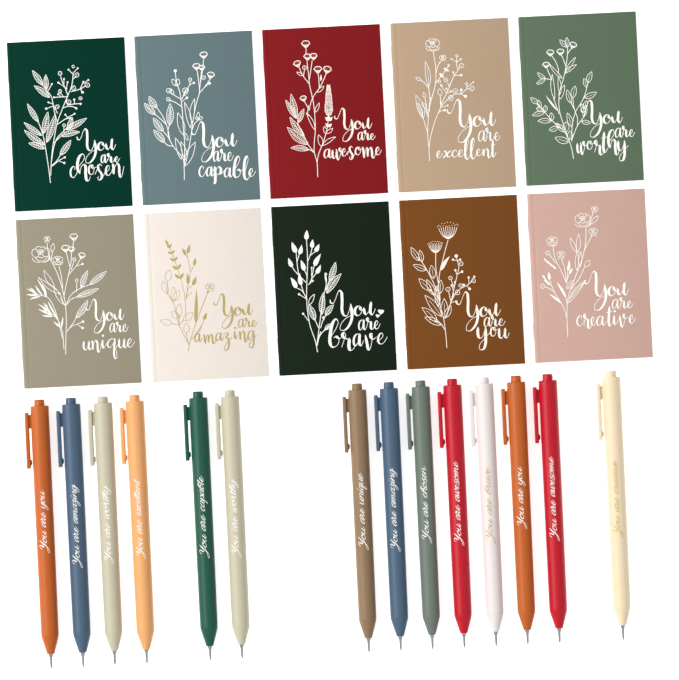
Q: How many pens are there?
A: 14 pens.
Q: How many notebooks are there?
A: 10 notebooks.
